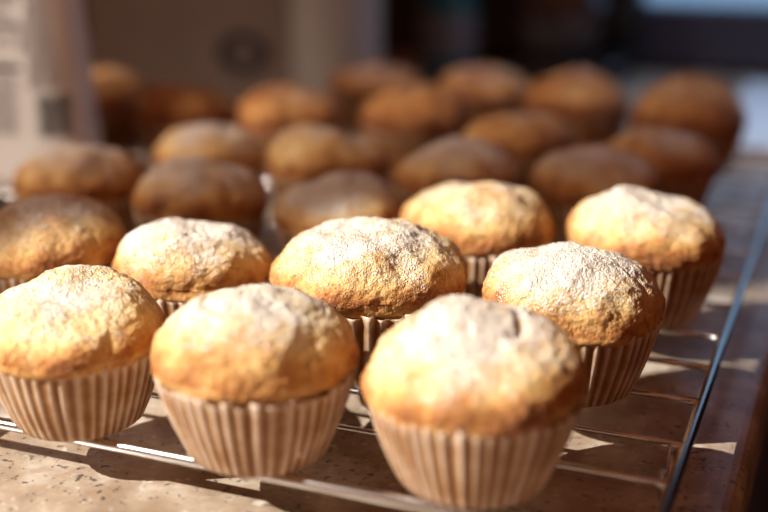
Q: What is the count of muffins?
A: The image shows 26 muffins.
